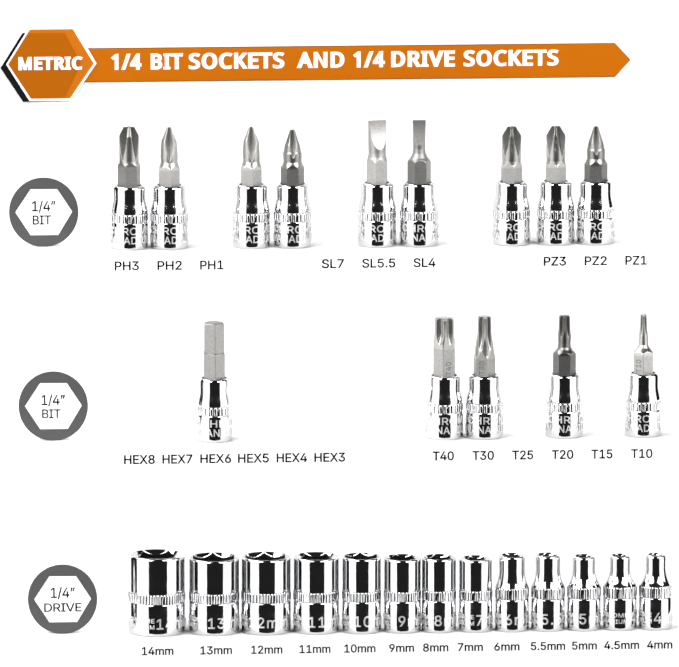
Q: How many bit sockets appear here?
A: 14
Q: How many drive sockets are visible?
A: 13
